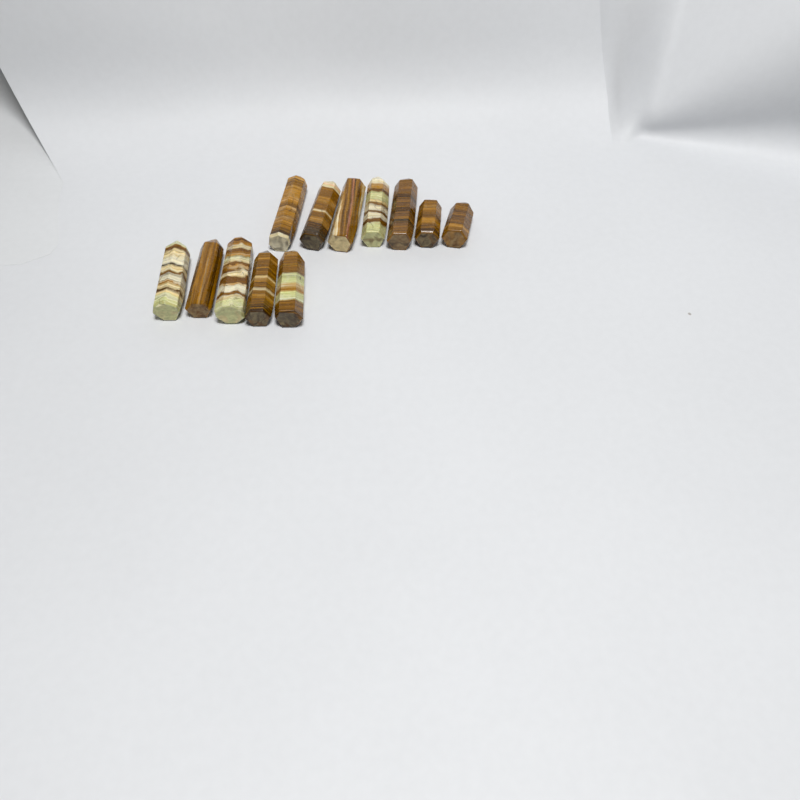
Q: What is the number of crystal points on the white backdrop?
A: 12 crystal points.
